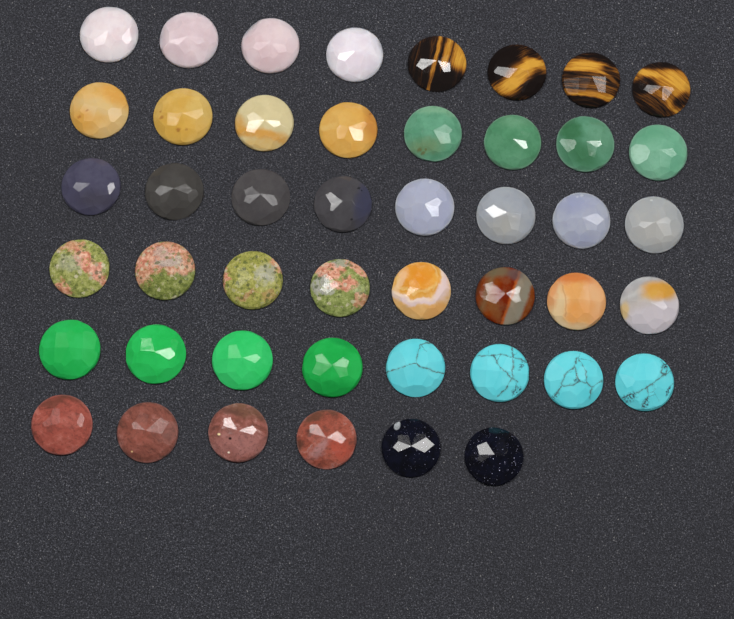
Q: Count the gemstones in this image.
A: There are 46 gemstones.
